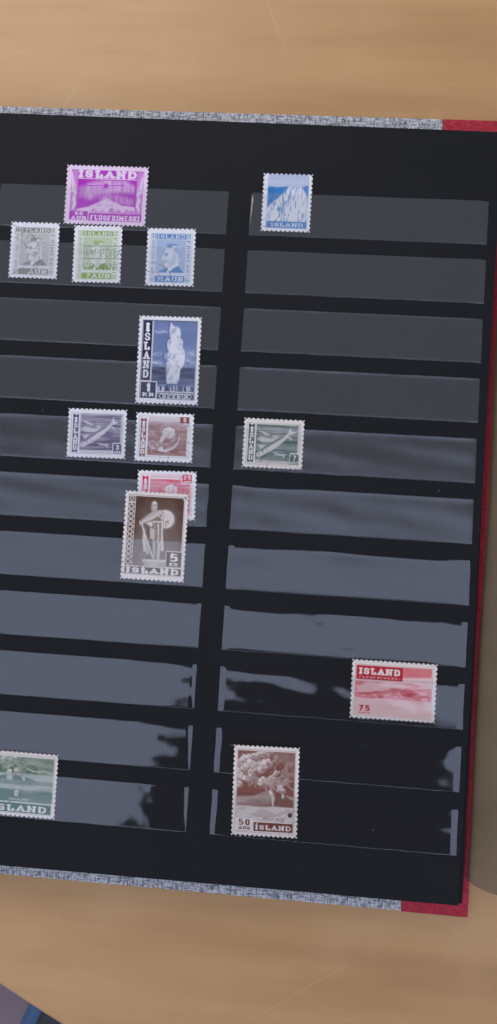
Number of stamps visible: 14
